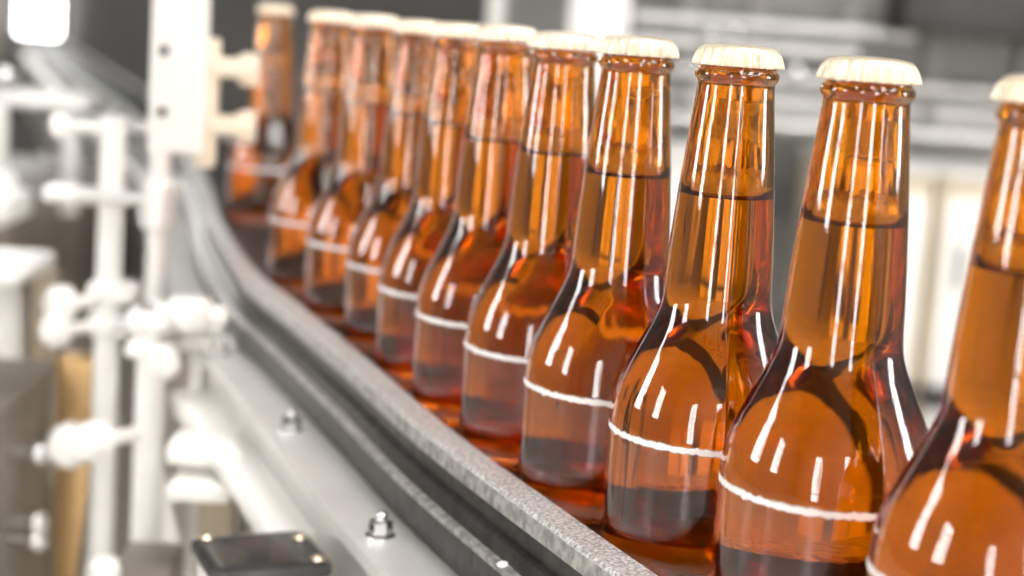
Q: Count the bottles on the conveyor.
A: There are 11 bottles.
